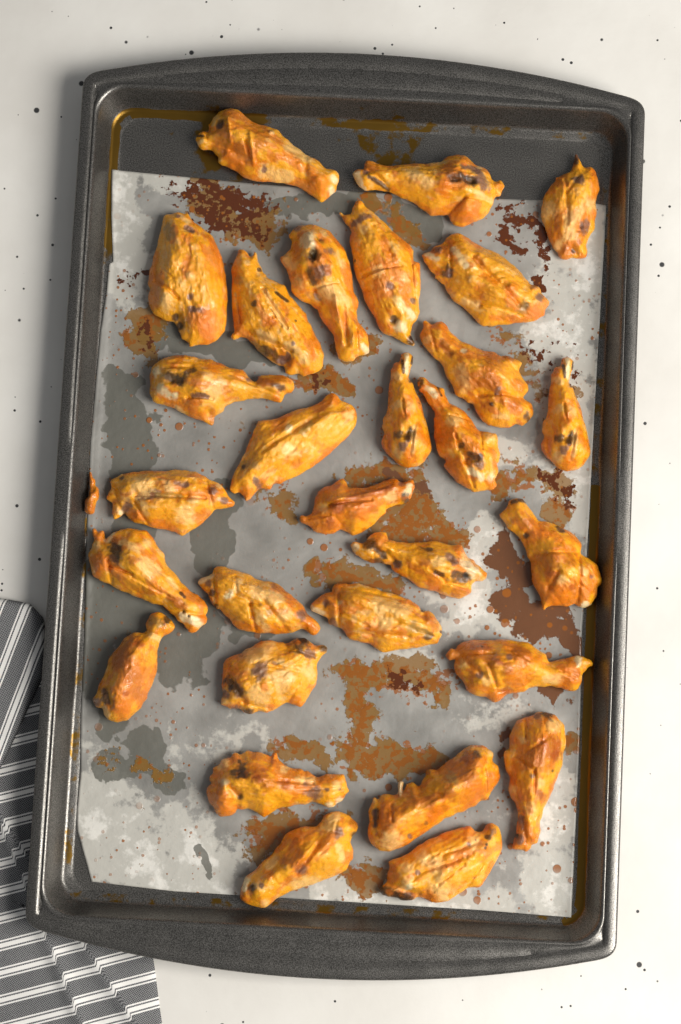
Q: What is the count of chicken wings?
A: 29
